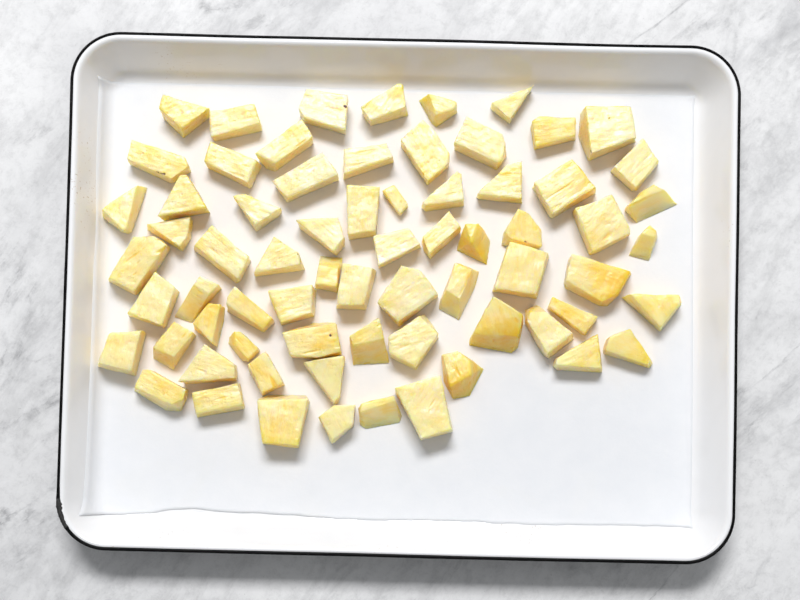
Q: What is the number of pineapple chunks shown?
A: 69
